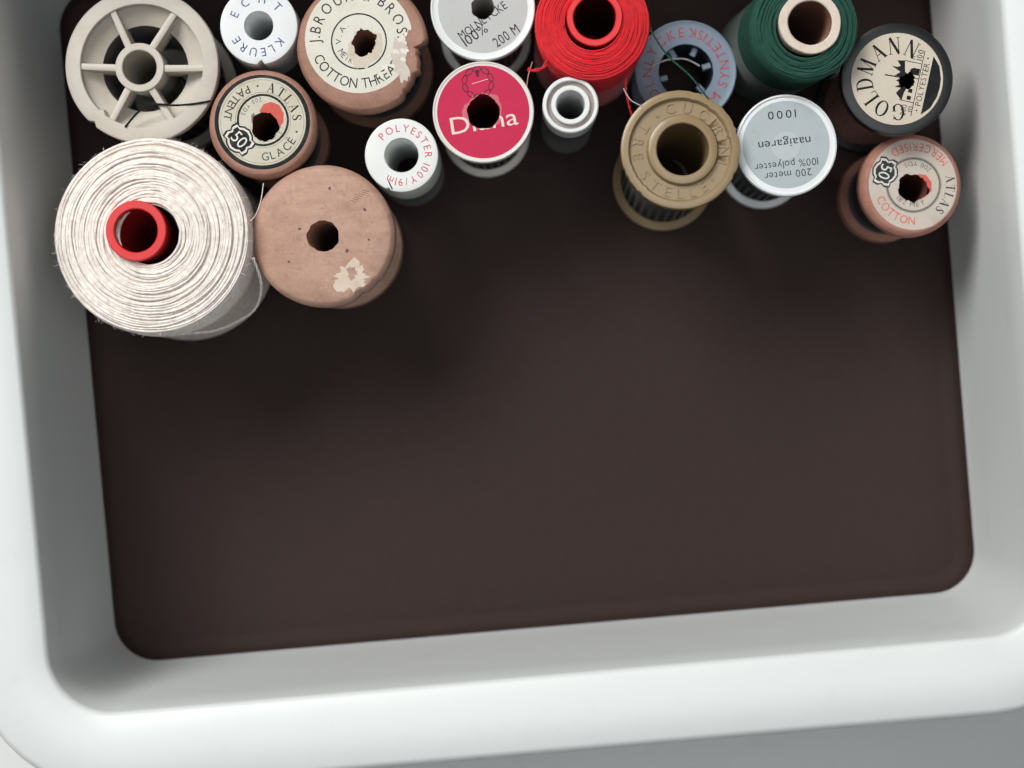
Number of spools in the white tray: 17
